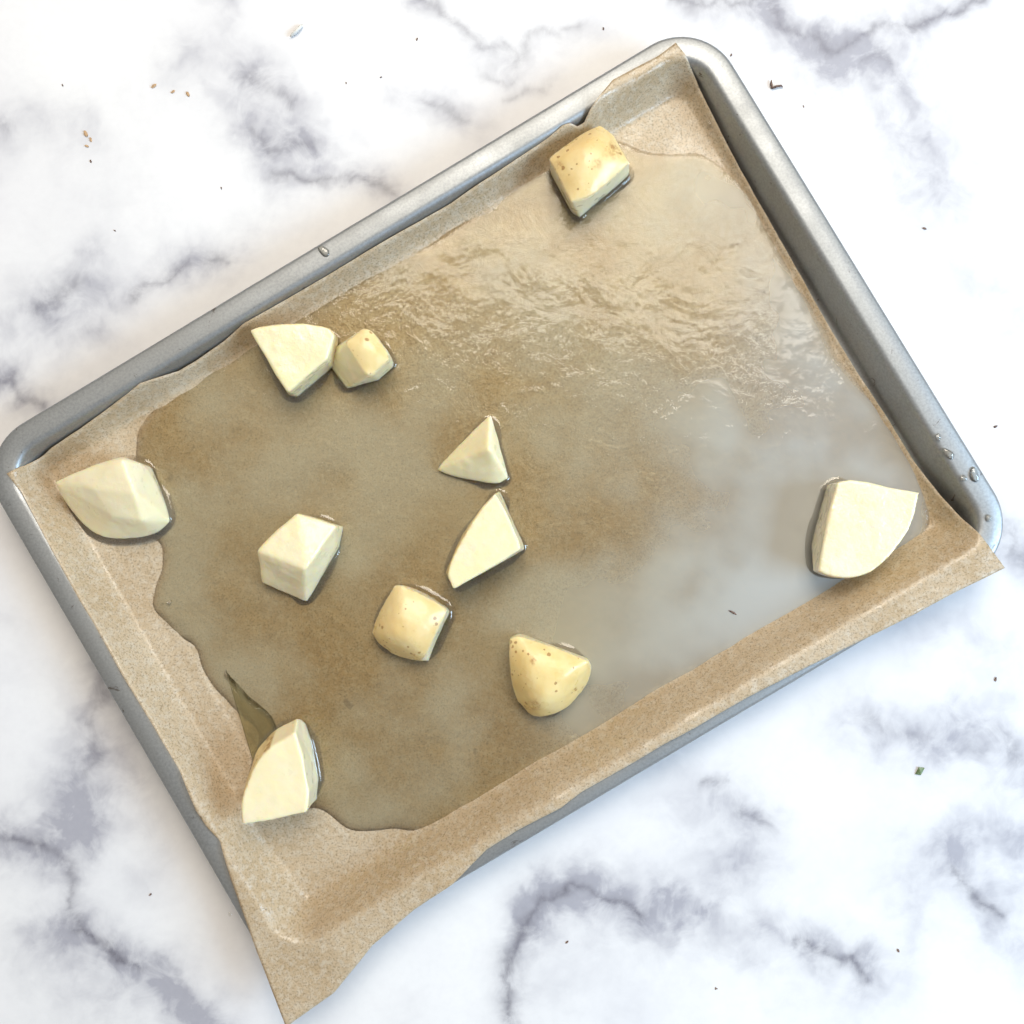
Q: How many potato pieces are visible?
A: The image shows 11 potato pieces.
